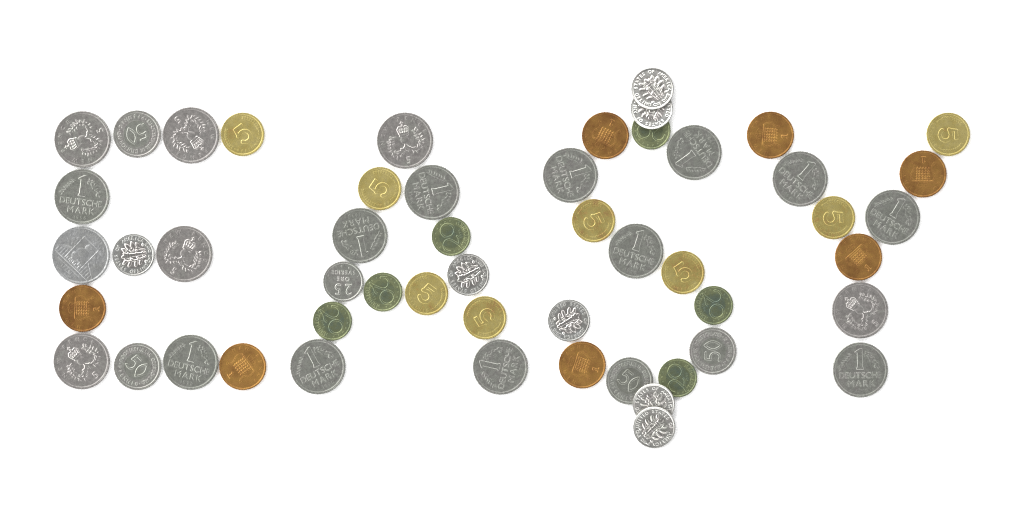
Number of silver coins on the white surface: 31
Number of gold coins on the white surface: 8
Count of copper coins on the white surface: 7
